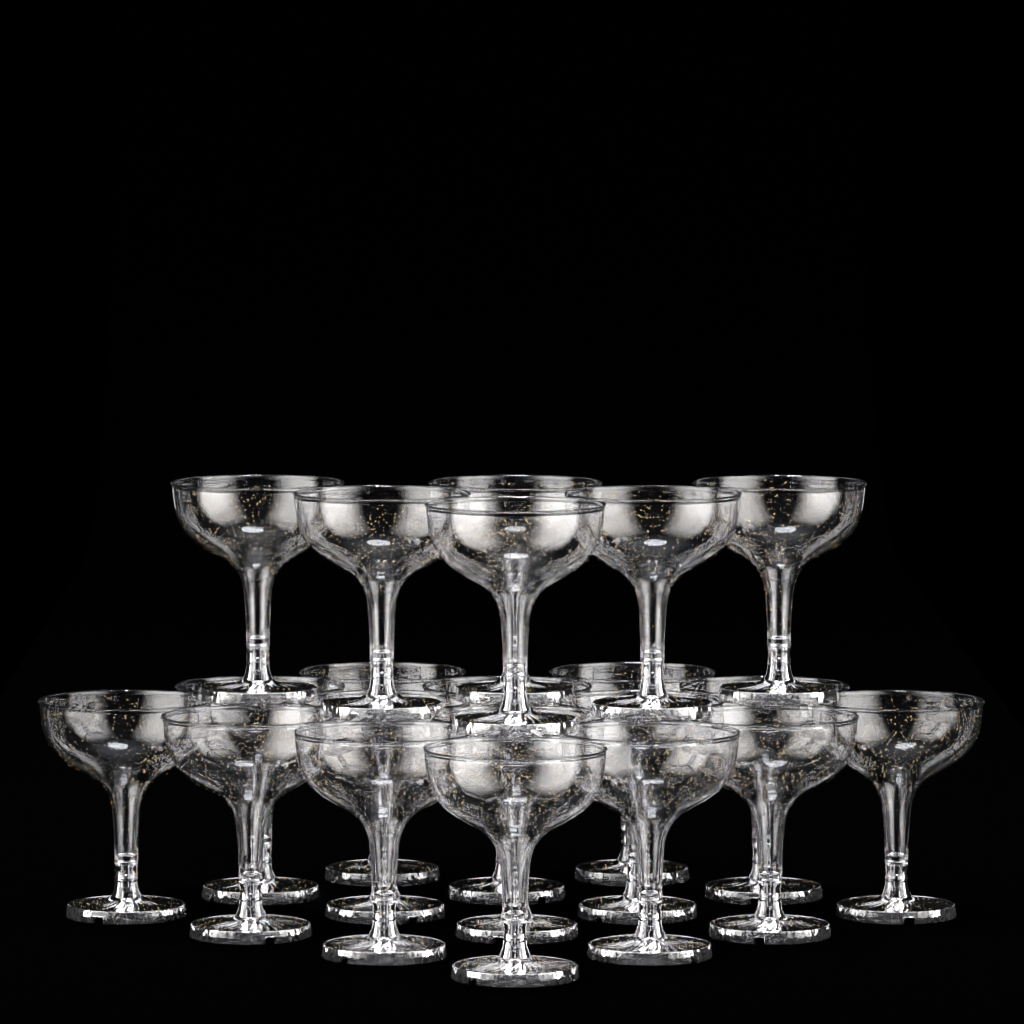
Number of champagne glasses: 21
